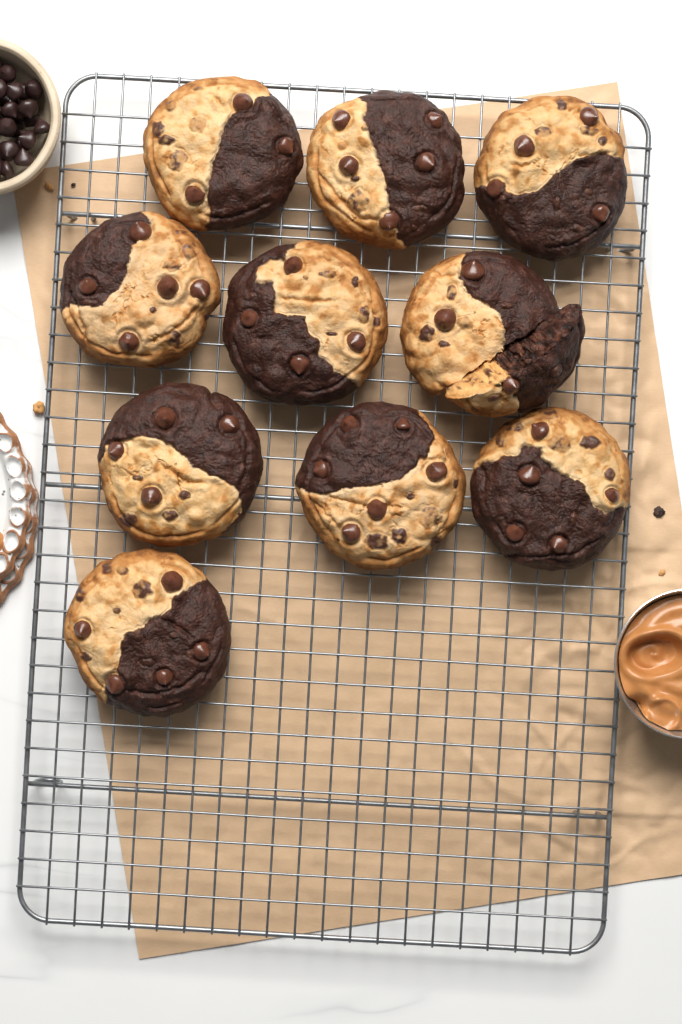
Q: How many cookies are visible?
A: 10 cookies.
